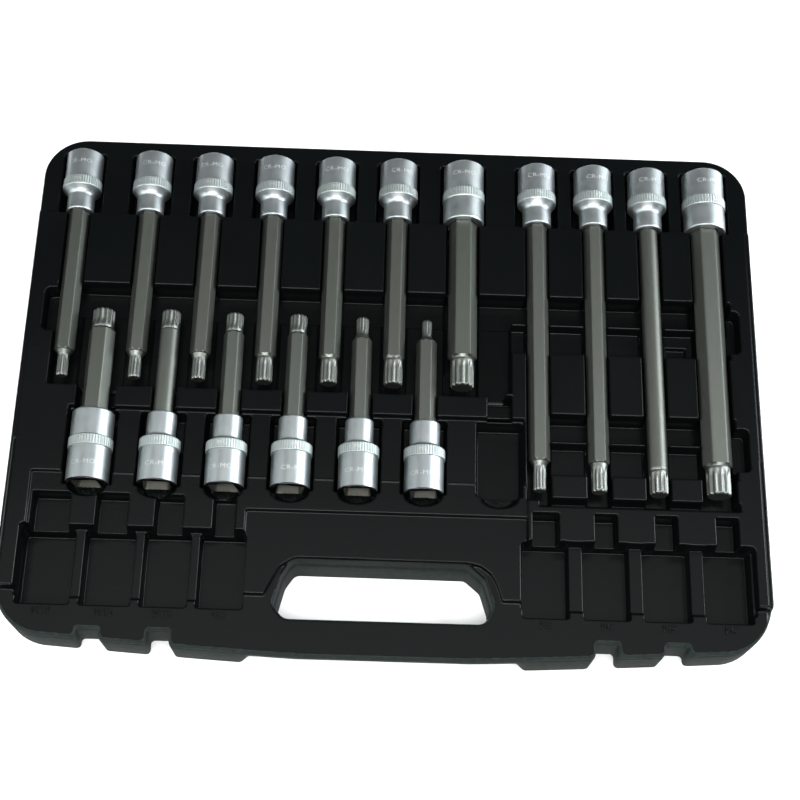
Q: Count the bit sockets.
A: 17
